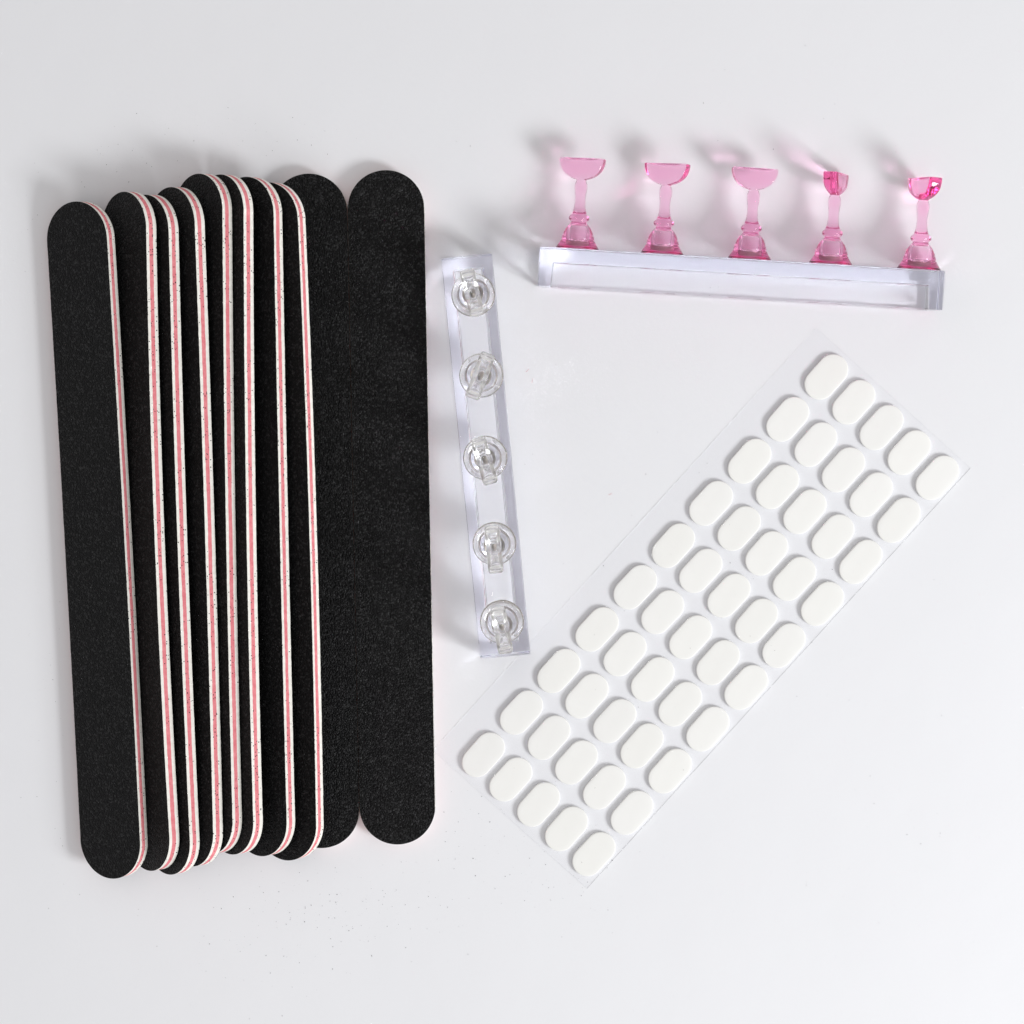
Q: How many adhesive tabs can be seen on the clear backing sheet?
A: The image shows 50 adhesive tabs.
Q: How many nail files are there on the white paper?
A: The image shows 10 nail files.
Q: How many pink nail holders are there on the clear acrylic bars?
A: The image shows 5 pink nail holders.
